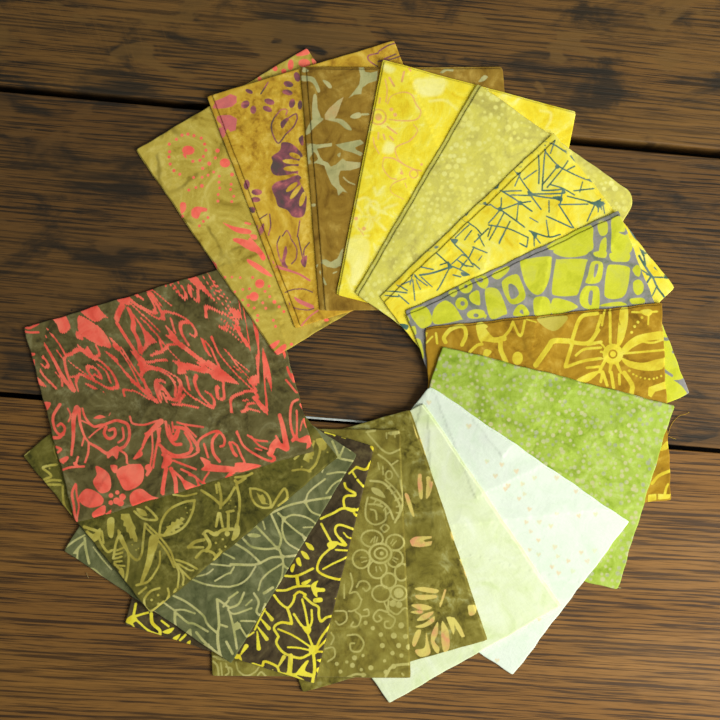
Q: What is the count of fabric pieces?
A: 17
